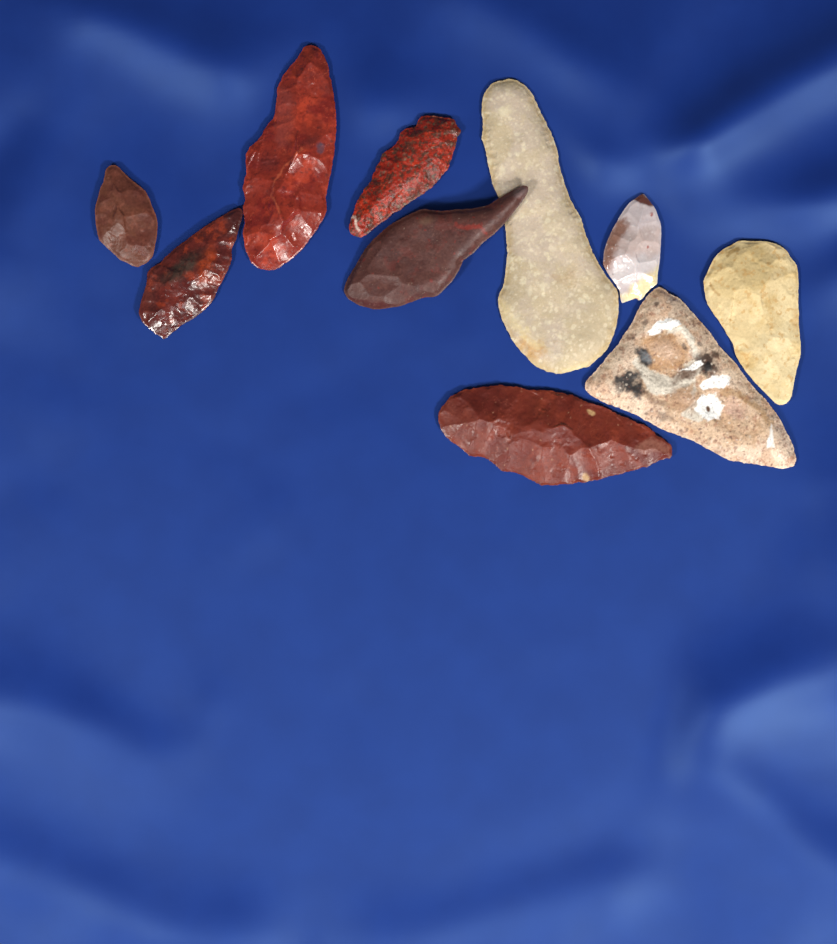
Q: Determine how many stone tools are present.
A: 10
